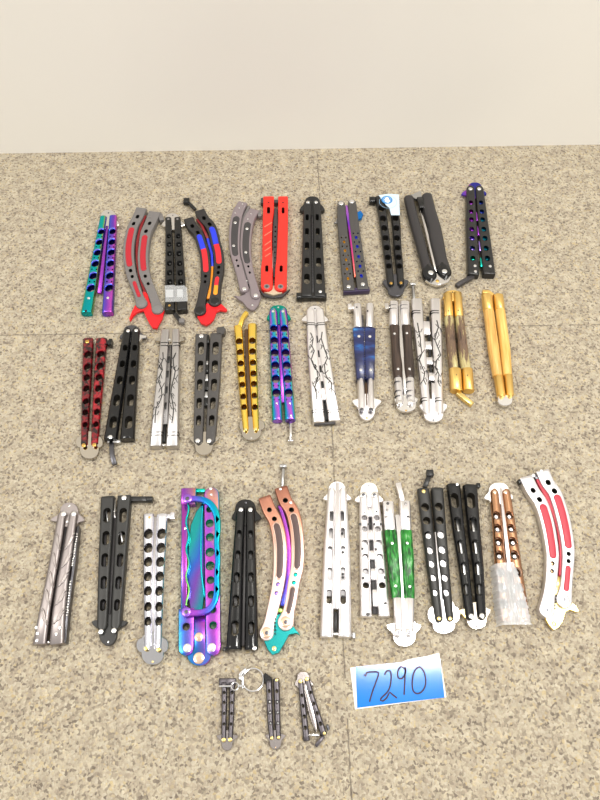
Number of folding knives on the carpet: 39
